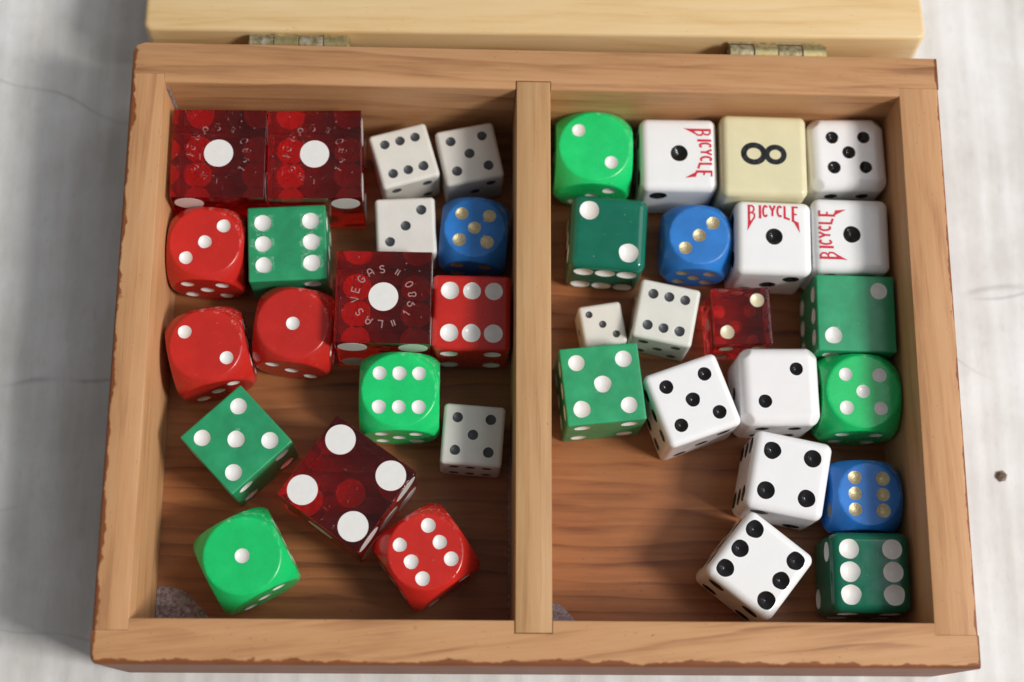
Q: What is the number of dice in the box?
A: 38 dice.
